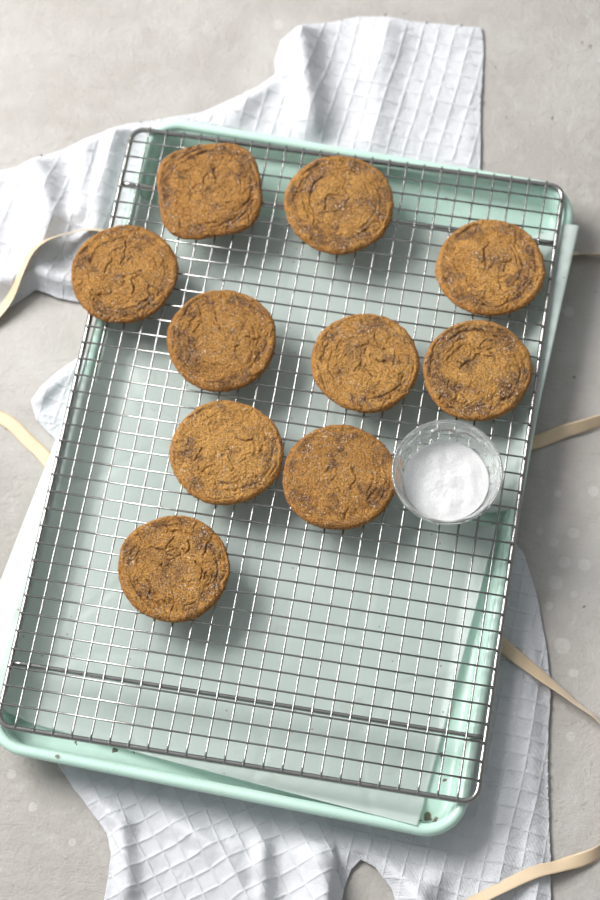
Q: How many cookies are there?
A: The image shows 10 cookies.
